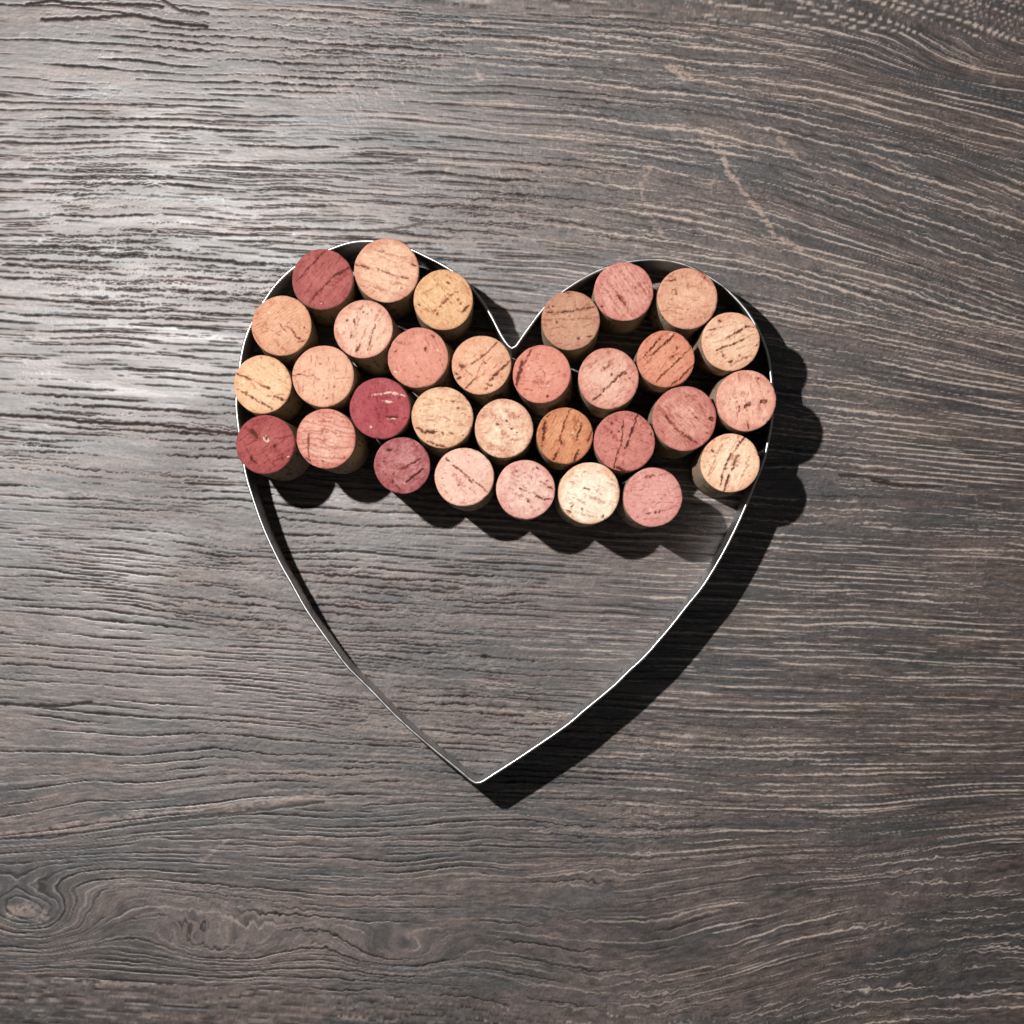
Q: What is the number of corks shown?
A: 31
